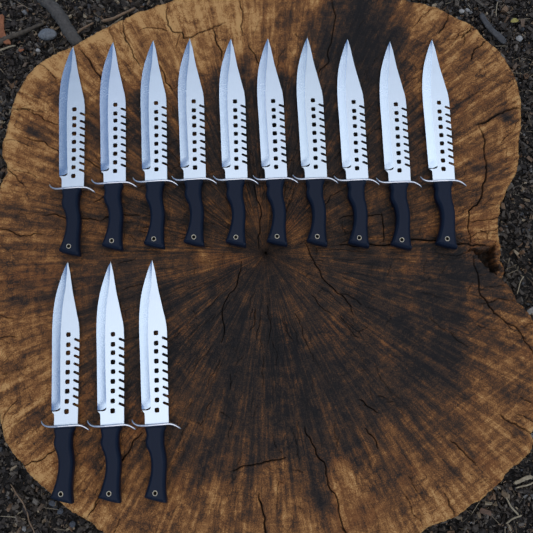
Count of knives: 13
